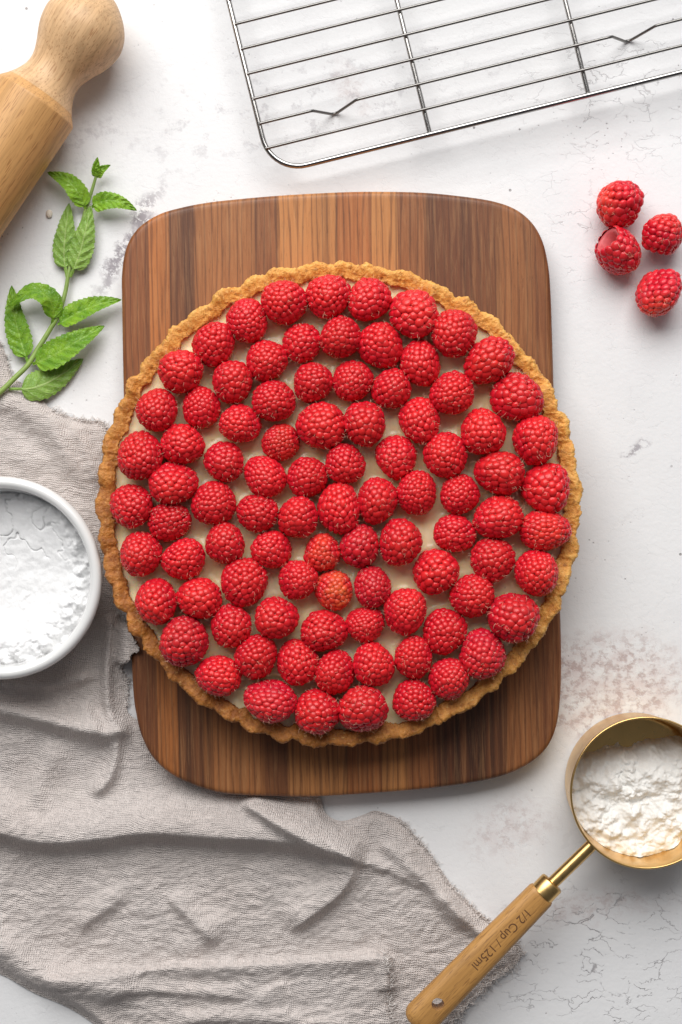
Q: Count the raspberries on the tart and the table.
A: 94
